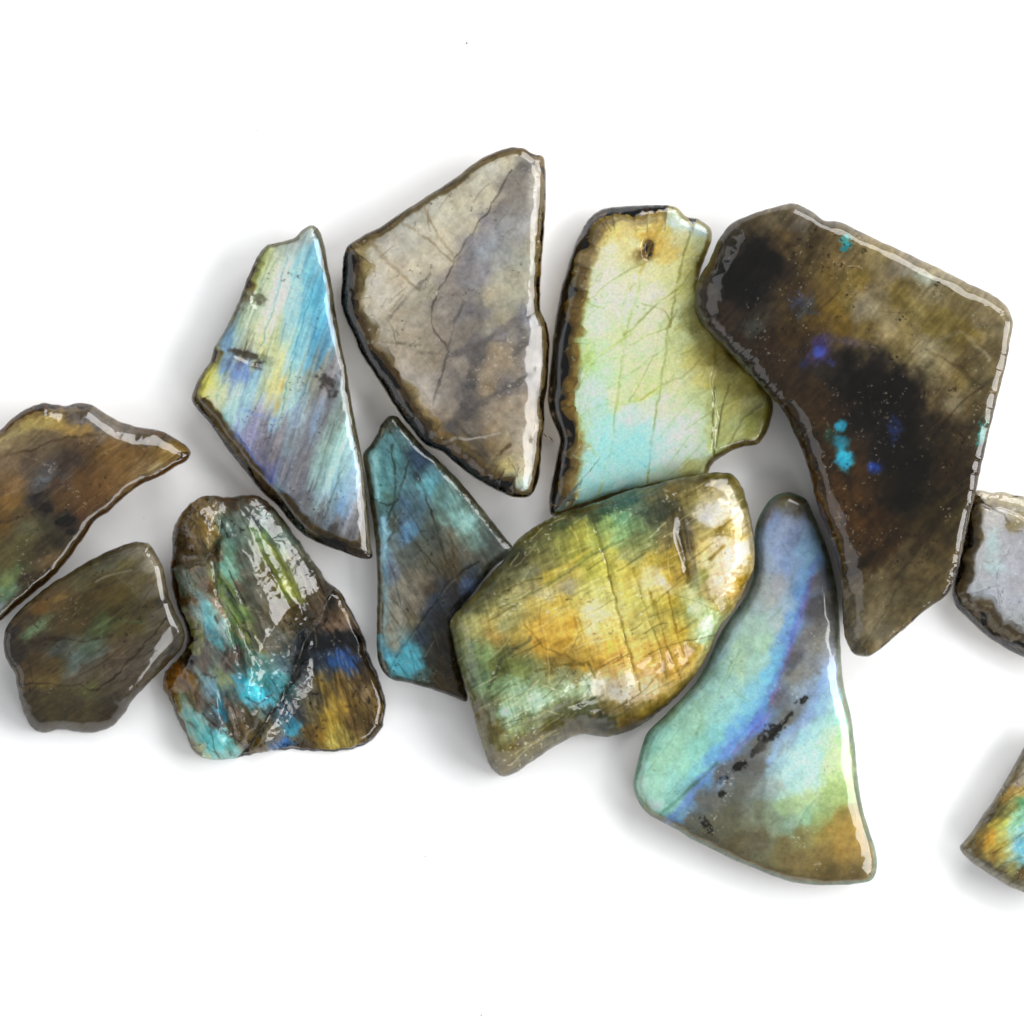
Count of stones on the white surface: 12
